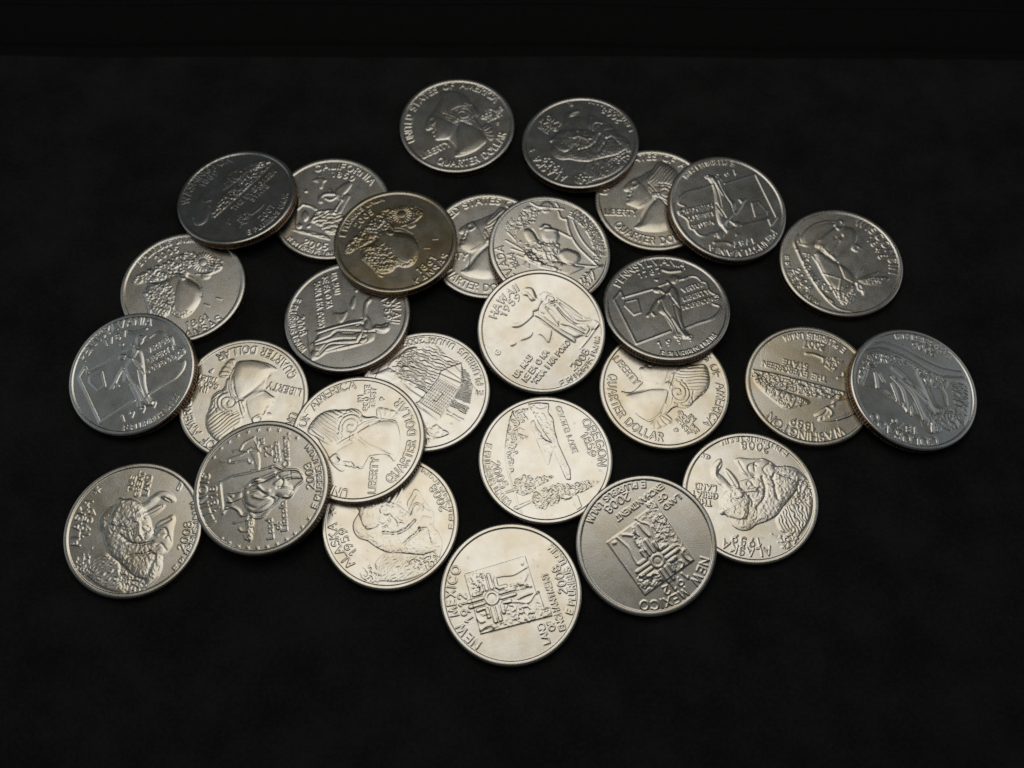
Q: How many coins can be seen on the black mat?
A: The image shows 28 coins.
